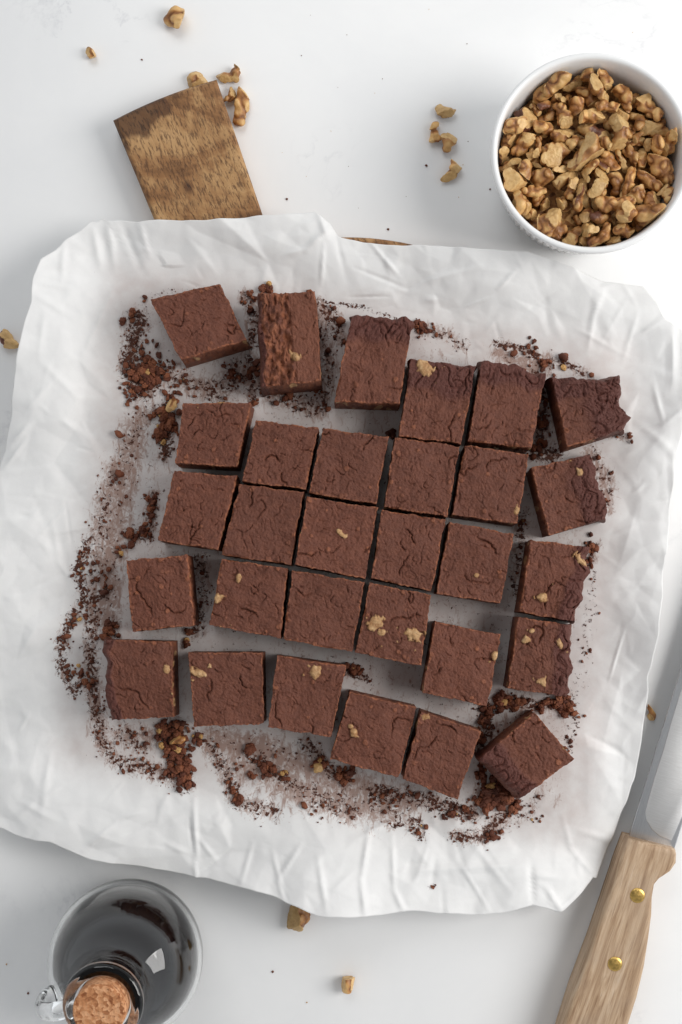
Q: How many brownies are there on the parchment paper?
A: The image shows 30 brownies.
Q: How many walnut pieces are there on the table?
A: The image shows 111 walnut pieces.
